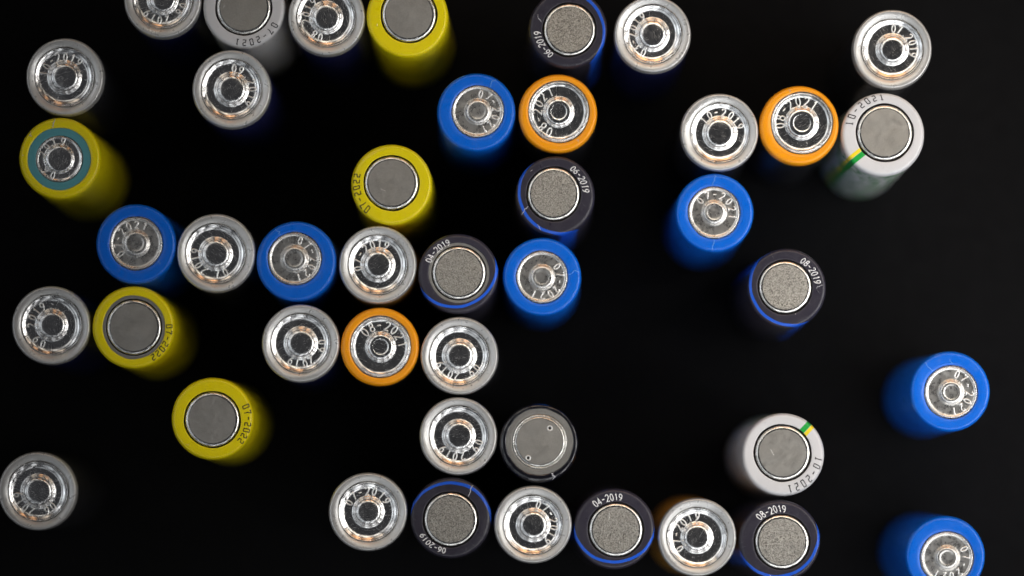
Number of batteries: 43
